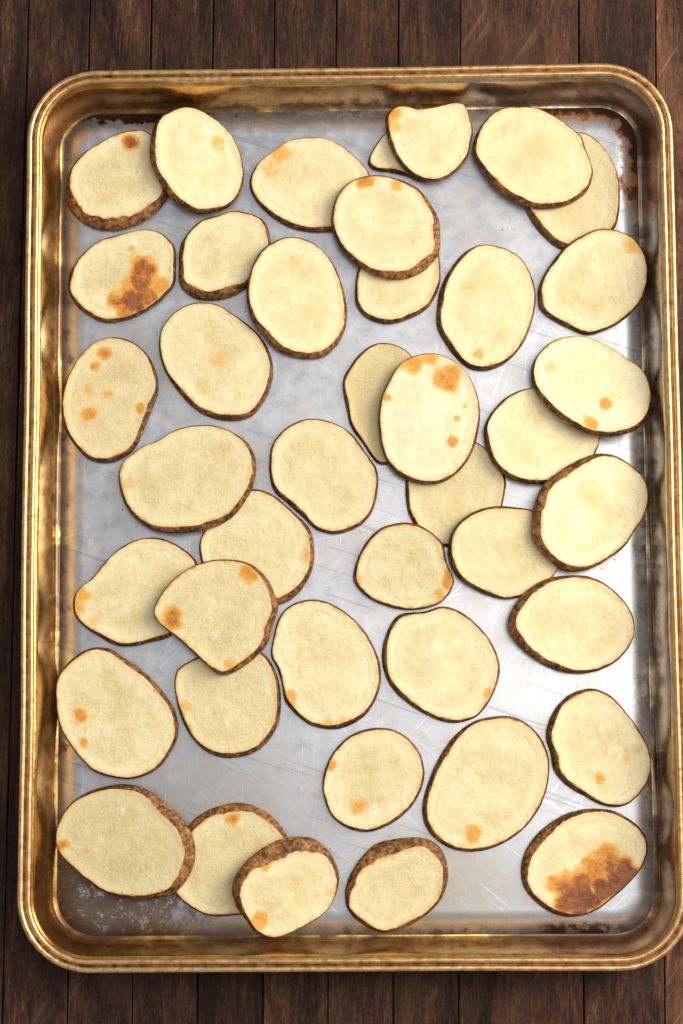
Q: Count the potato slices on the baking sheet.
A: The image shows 42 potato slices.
